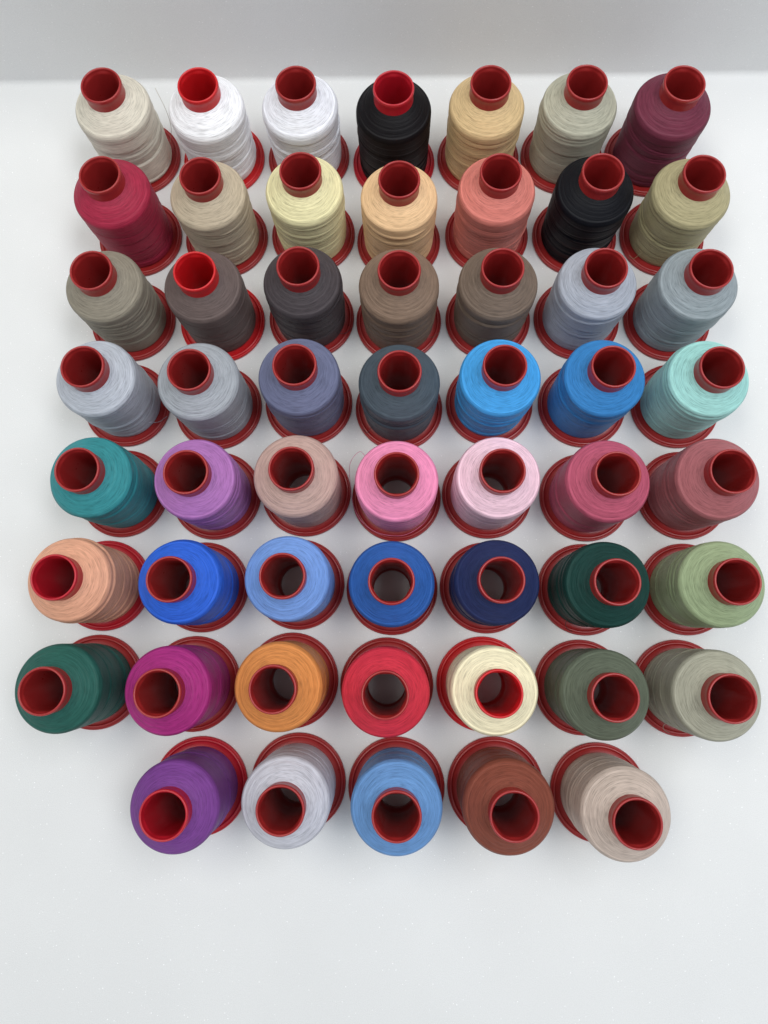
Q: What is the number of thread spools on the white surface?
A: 54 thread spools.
